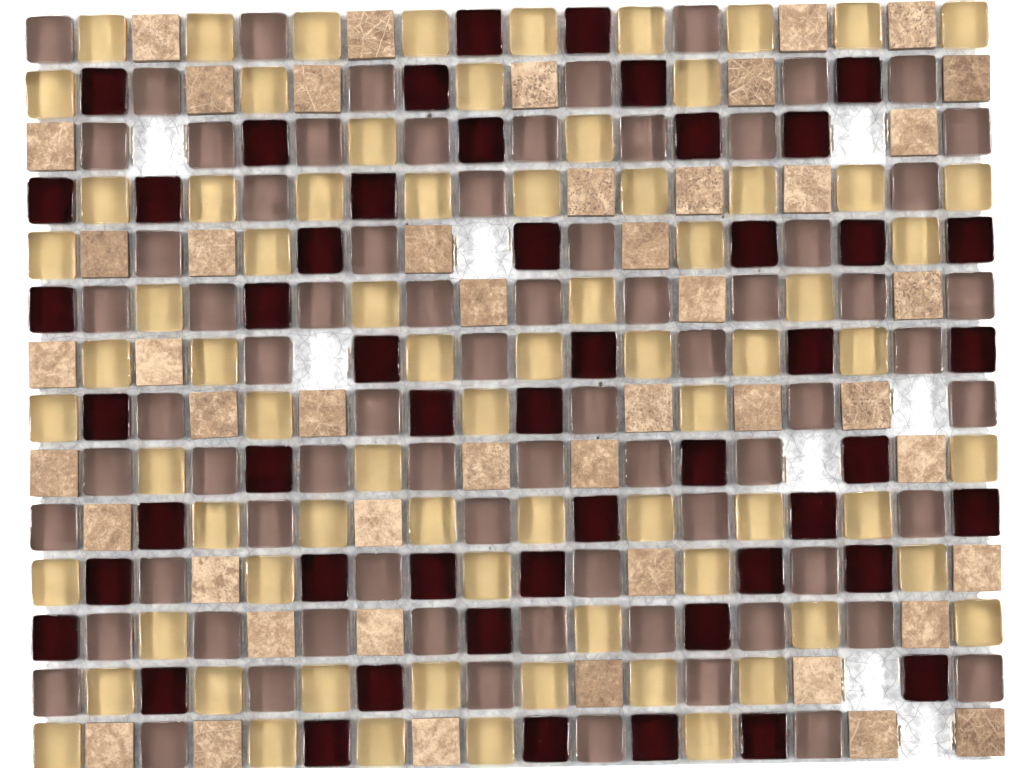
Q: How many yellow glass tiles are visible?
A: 74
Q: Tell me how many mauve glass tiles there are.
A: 73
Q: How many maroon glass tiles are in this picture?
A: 50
